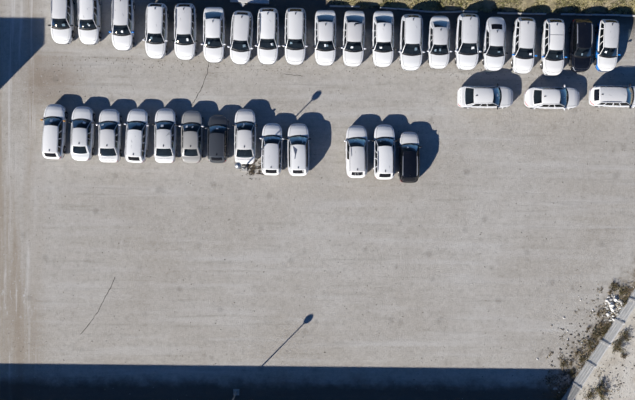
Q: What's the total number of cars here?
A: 36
